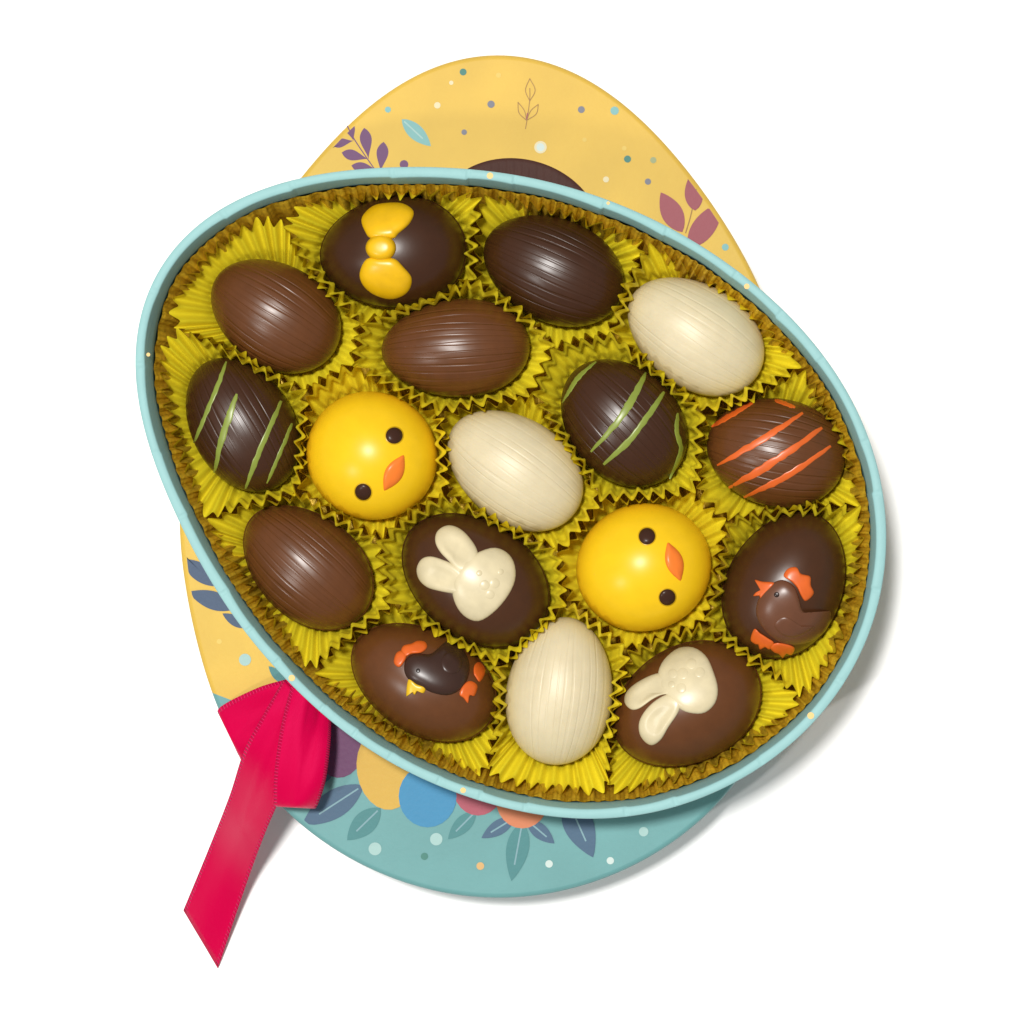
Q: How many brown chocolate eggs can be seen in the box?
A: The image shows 12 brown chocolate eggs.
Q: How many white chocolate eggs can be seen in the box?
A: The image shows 3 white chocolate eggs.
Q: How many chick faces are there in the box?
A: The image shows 2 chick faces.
